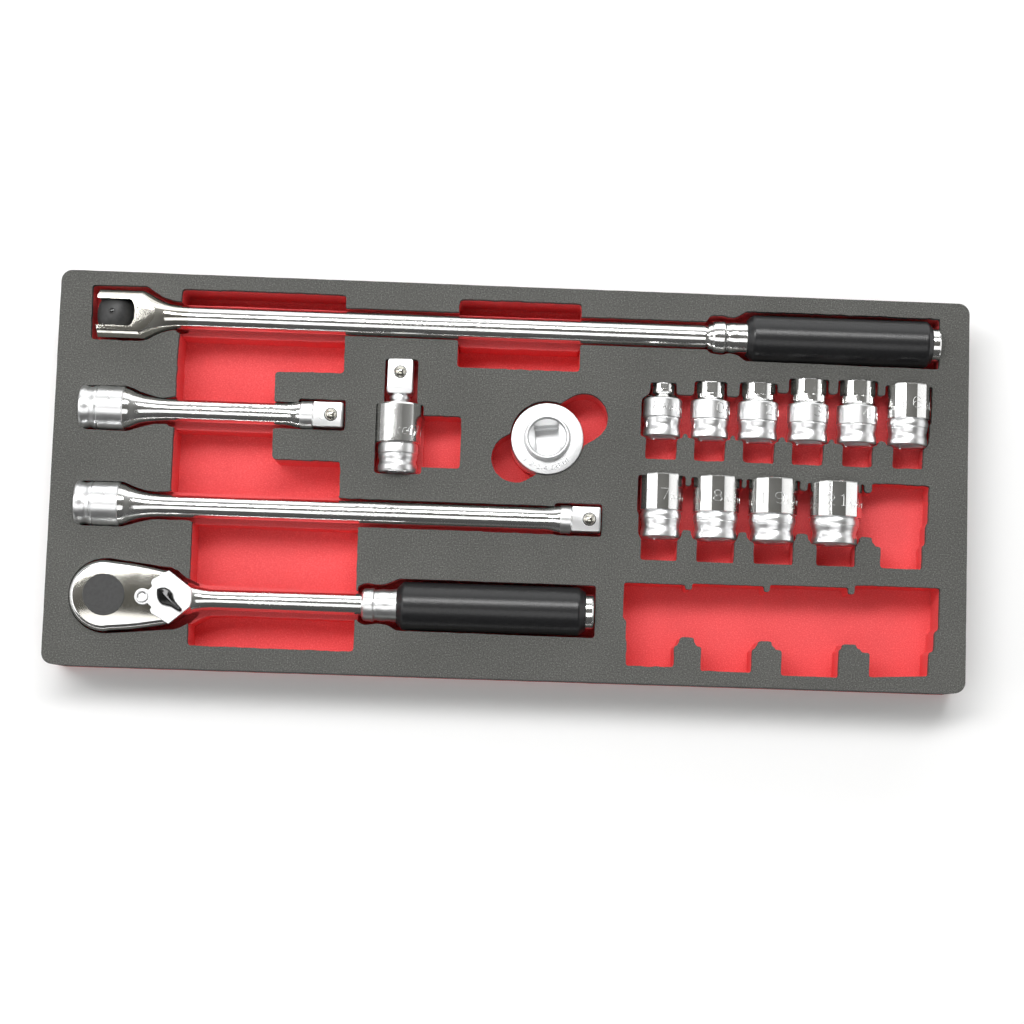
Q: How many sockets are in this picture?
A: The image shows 10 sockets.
